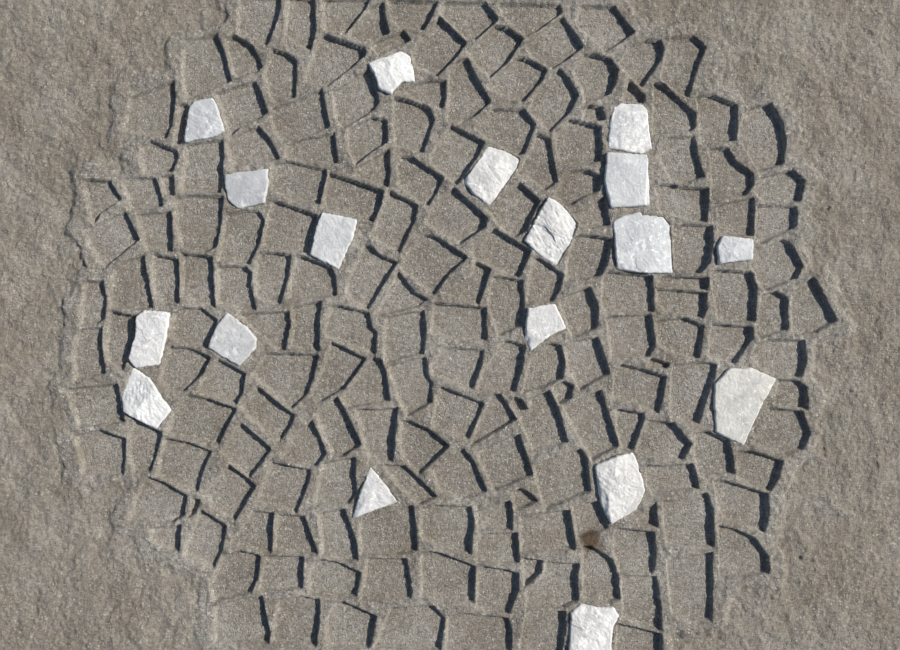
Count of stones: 18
